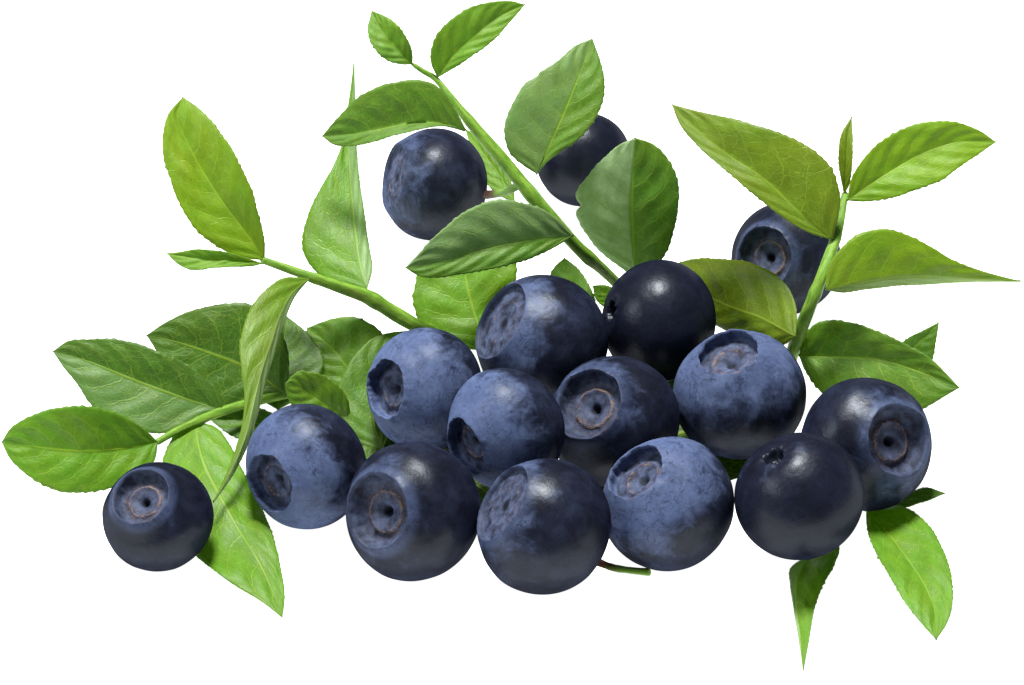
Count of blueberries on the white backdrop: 16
